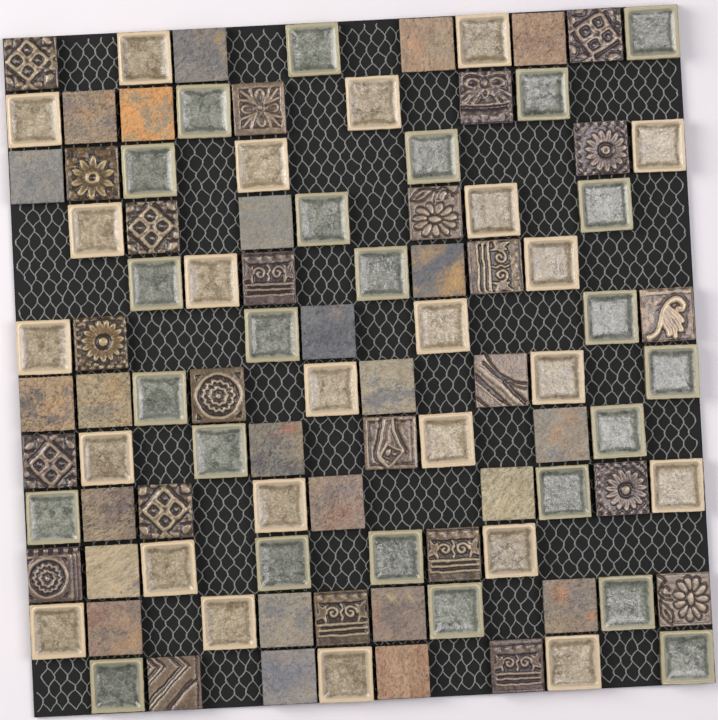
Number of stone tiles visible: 24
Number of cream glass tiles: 24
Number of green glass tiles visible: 24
